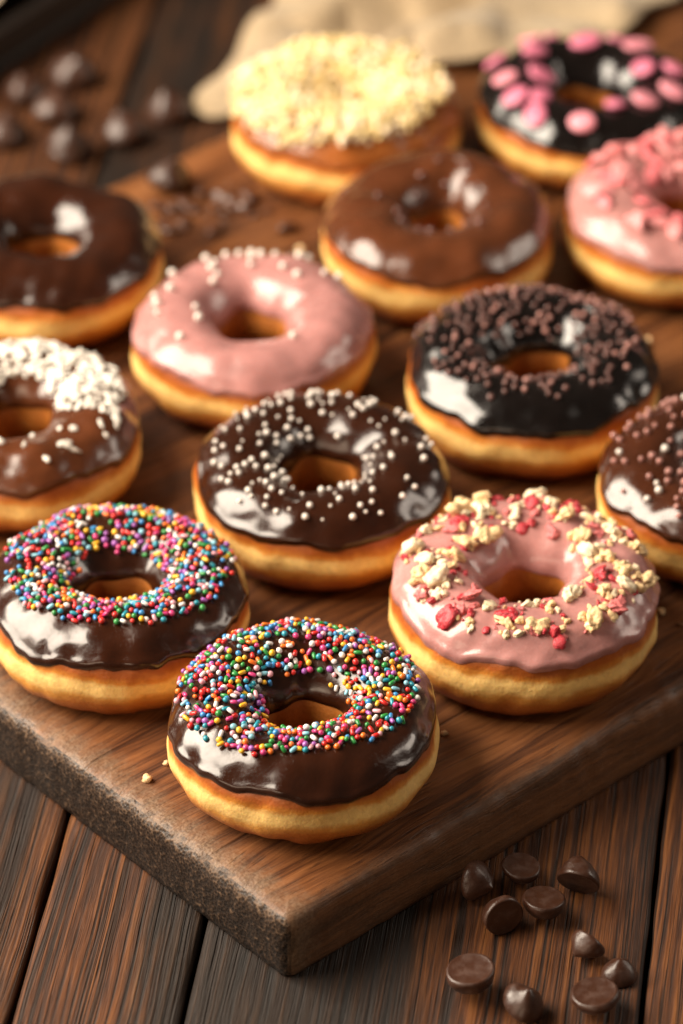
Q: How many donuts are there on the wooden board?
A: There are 13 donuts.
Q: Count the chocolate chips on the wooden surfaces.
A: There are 18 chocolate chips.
